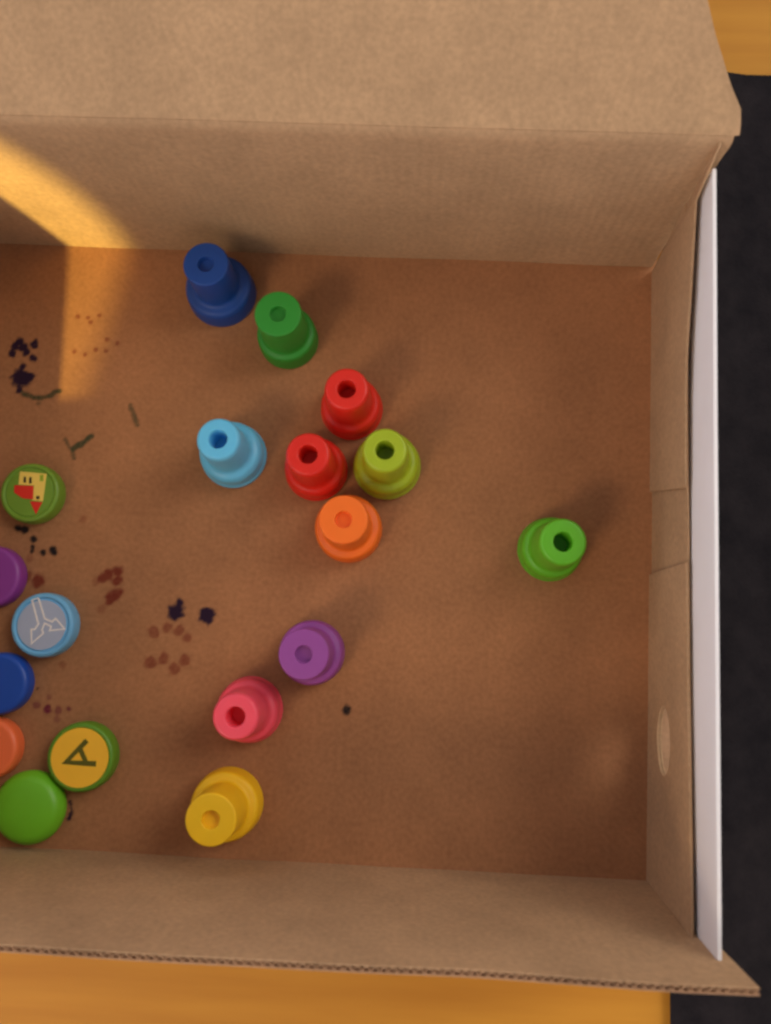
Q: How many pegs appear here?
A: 11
